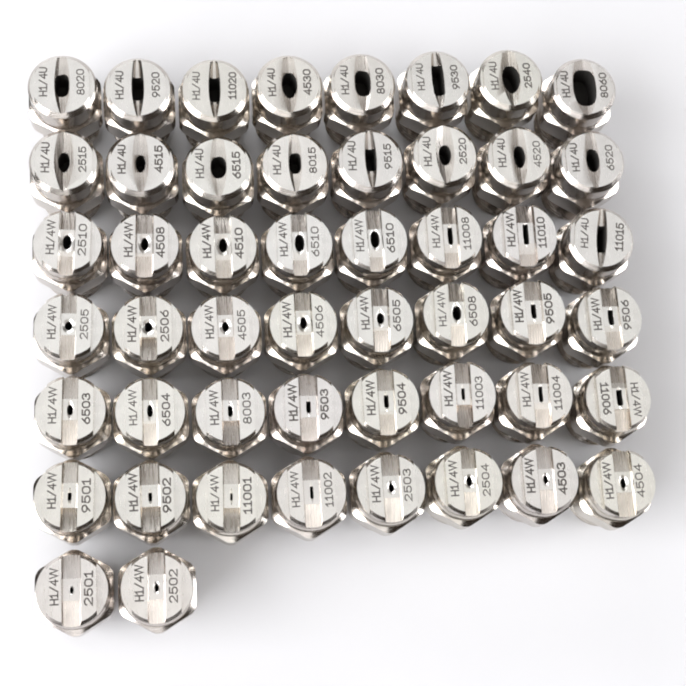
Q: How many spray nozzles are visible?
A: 50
